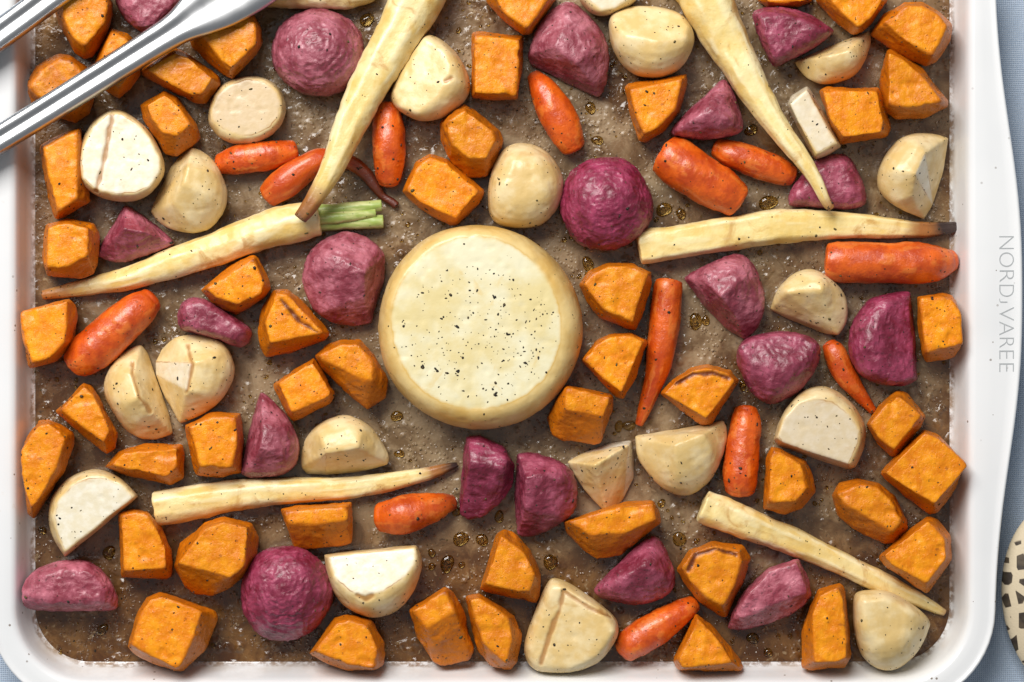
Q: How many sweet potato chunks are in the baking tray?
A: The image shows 49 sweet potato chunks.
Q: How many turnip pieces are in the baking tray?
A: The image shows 21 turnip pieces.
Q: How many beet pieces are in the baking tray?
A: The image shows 20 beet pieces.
